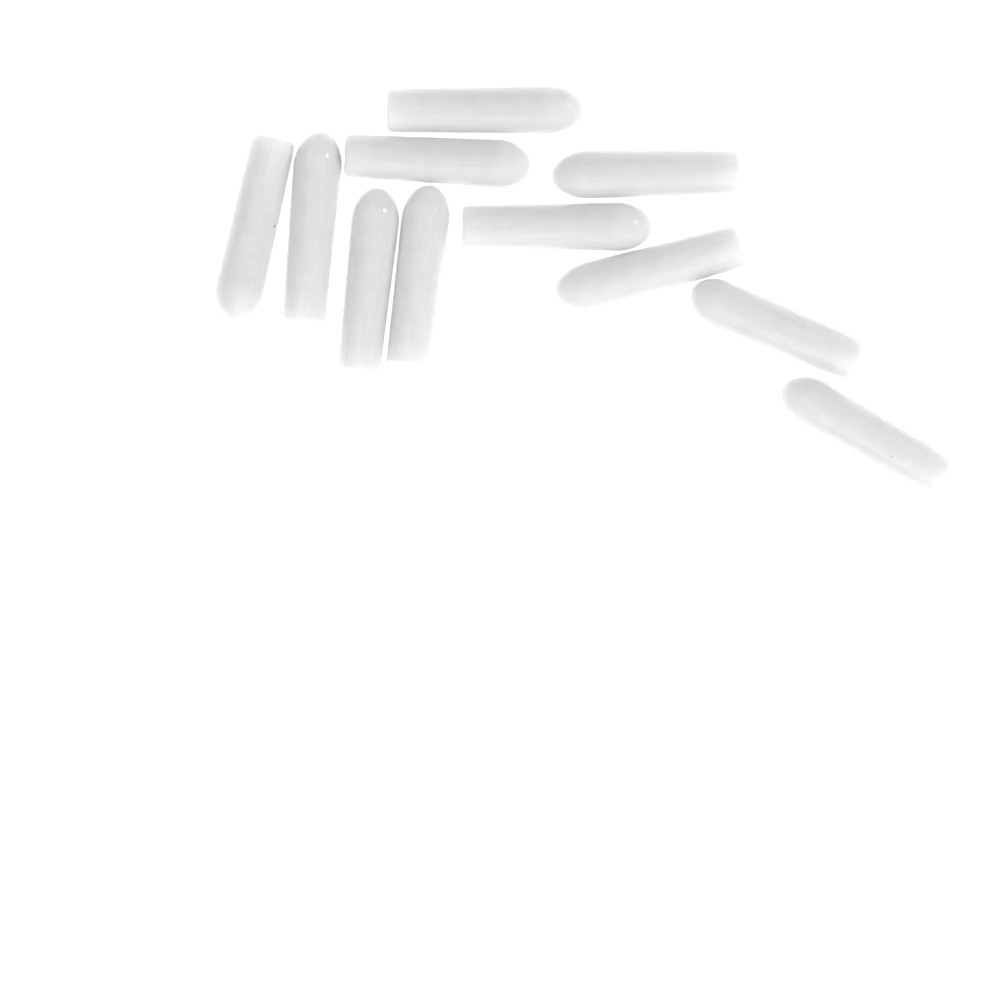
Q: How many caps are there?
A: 11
